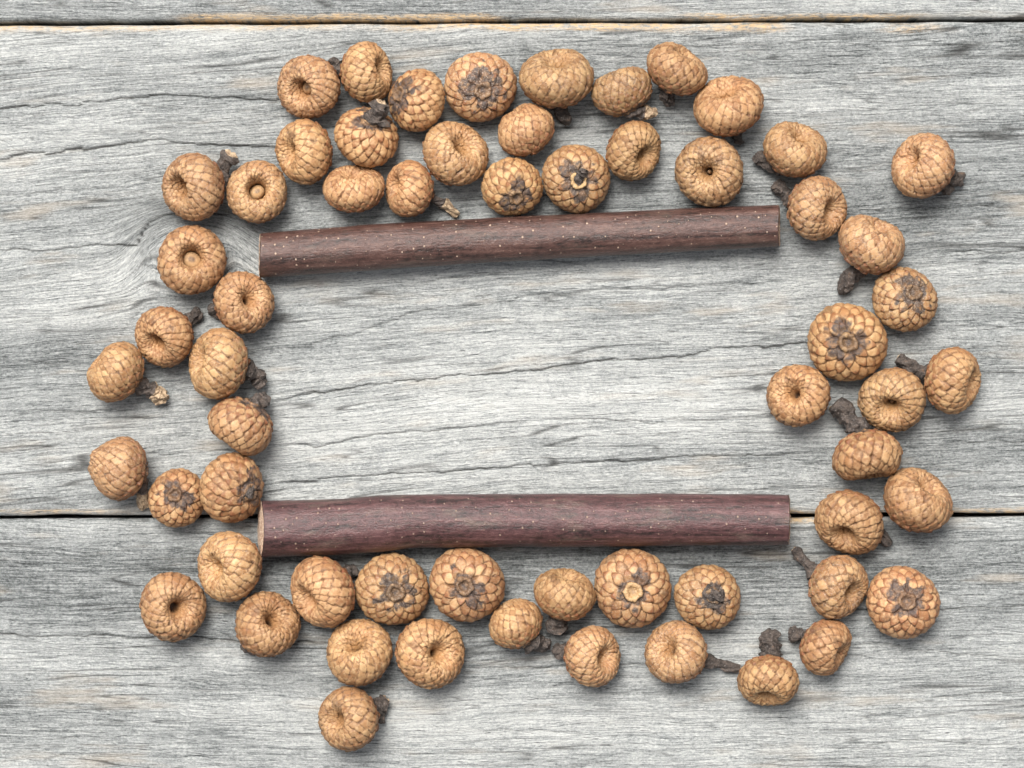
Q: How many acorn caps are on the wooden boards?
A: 60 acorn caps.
